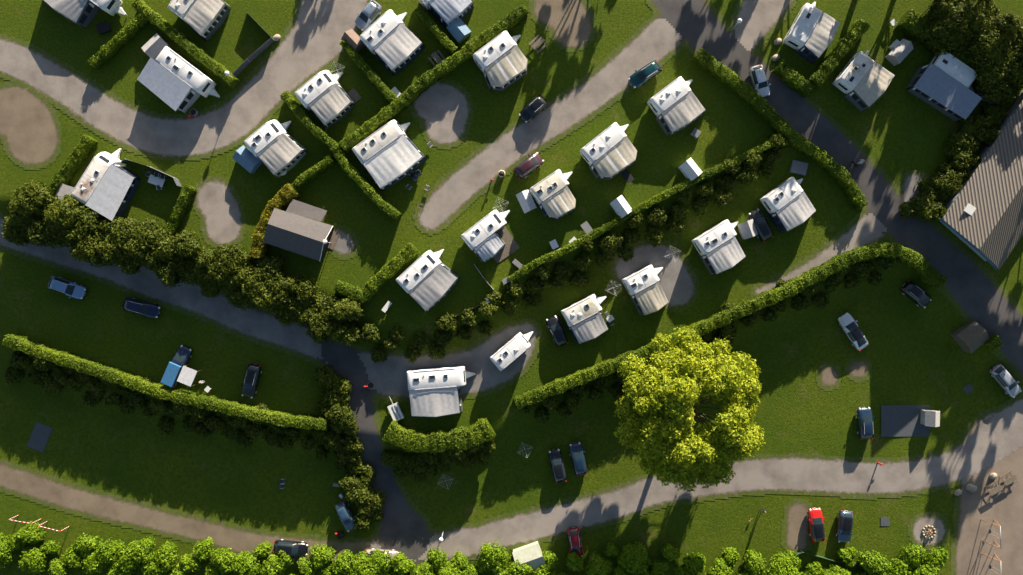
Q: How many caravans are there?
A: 24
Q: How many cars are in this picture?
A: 23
